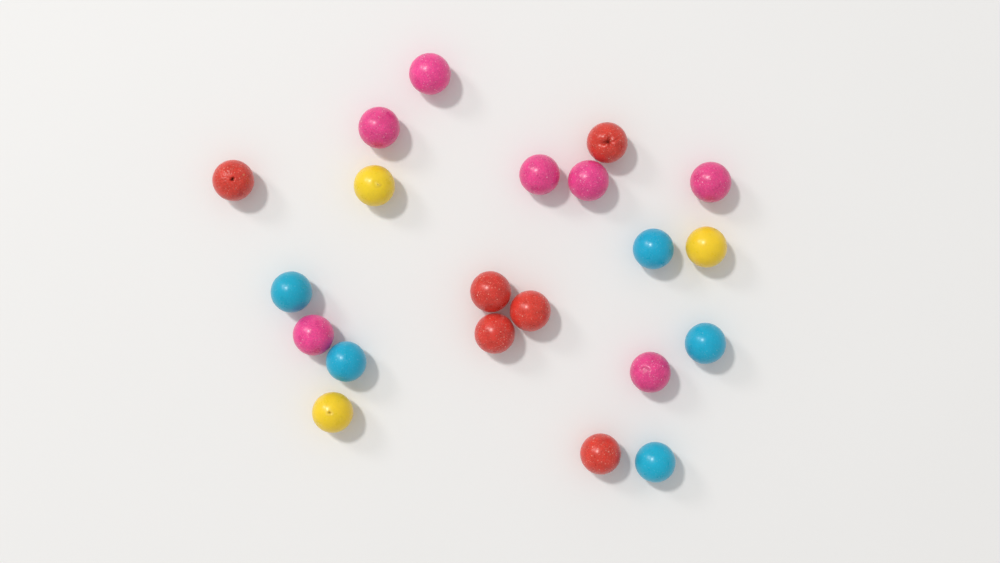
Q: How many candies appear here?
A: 21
